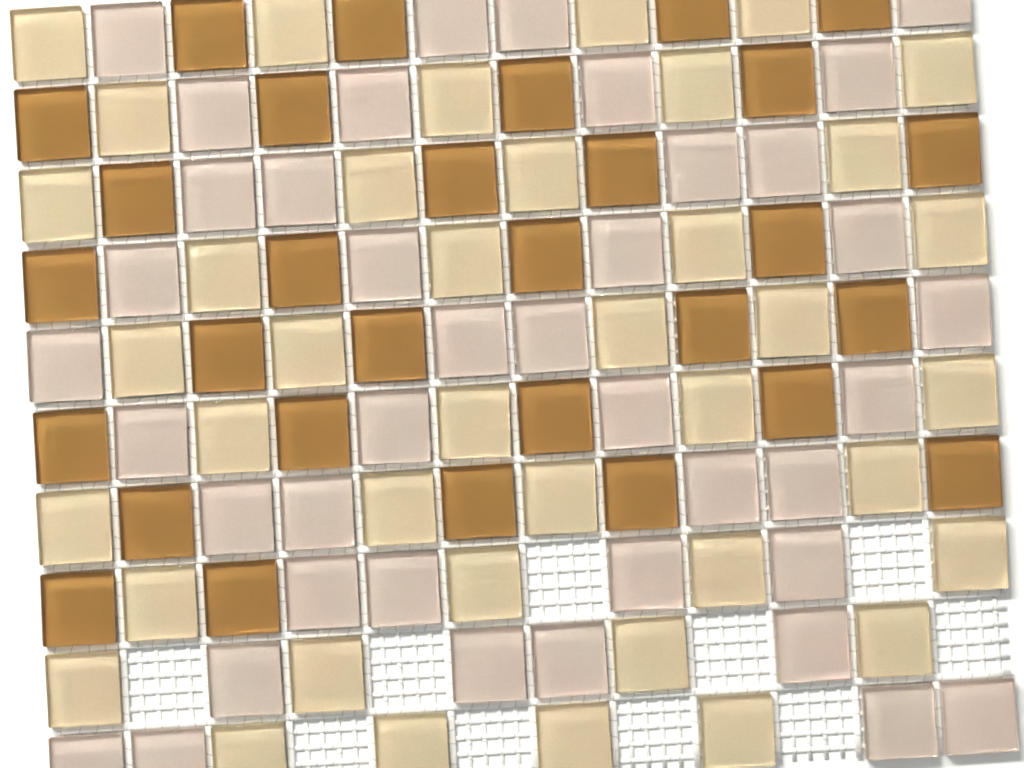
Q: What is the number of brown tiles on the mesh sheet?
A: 30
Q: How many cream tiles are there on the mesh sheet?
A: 40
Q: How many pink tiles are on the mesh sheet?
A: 40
